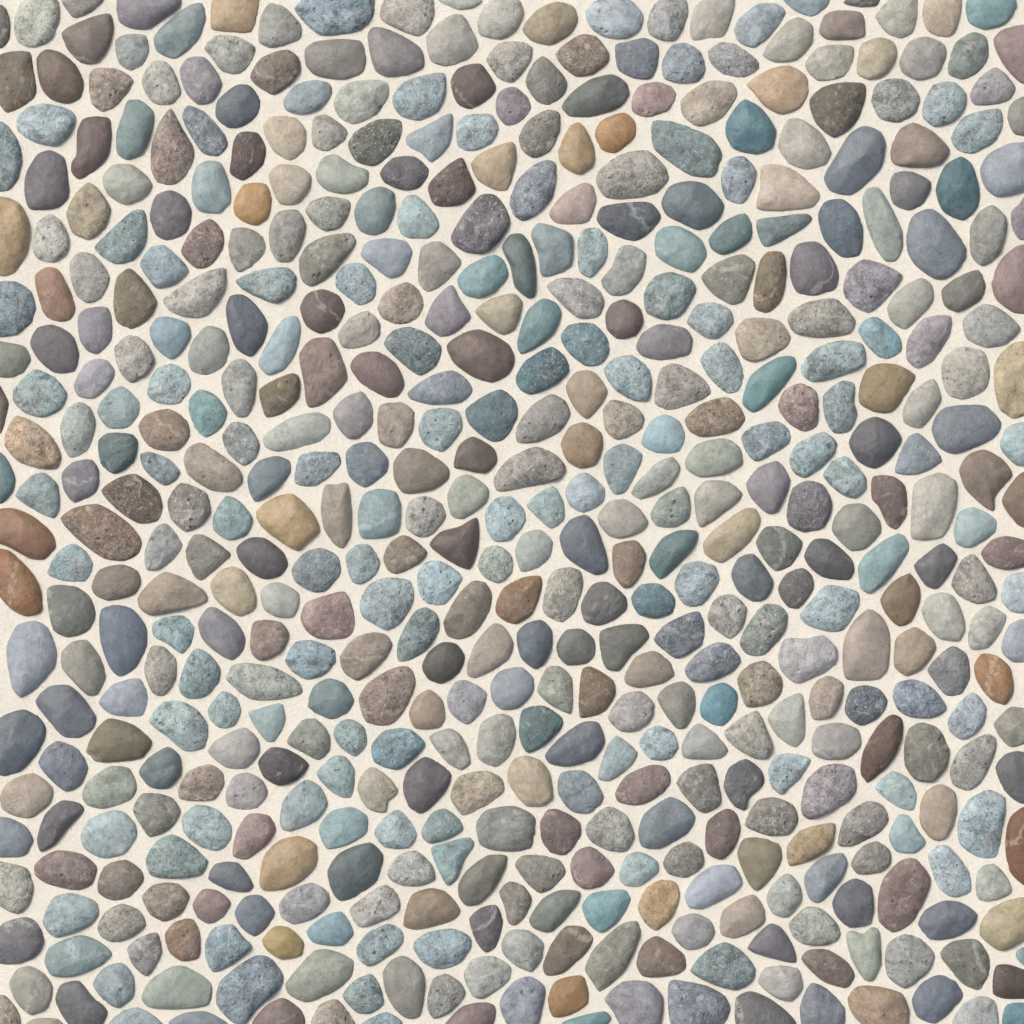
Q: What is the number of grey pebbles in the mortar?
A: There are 189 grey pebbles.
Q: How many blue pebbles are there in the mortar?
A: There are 178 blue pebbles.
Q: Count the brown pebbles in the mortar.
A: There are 132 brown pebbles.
